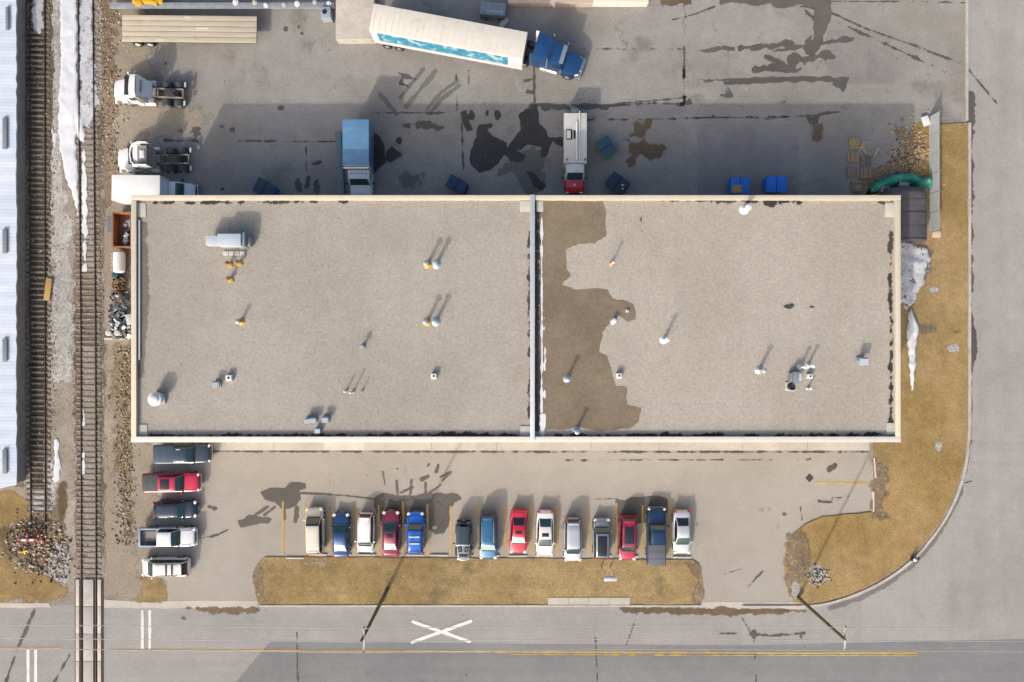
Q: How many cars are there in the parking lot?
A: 15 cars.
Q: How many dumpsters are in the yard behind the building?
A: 6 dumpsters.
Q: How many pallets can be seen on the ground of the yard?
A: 6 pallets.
